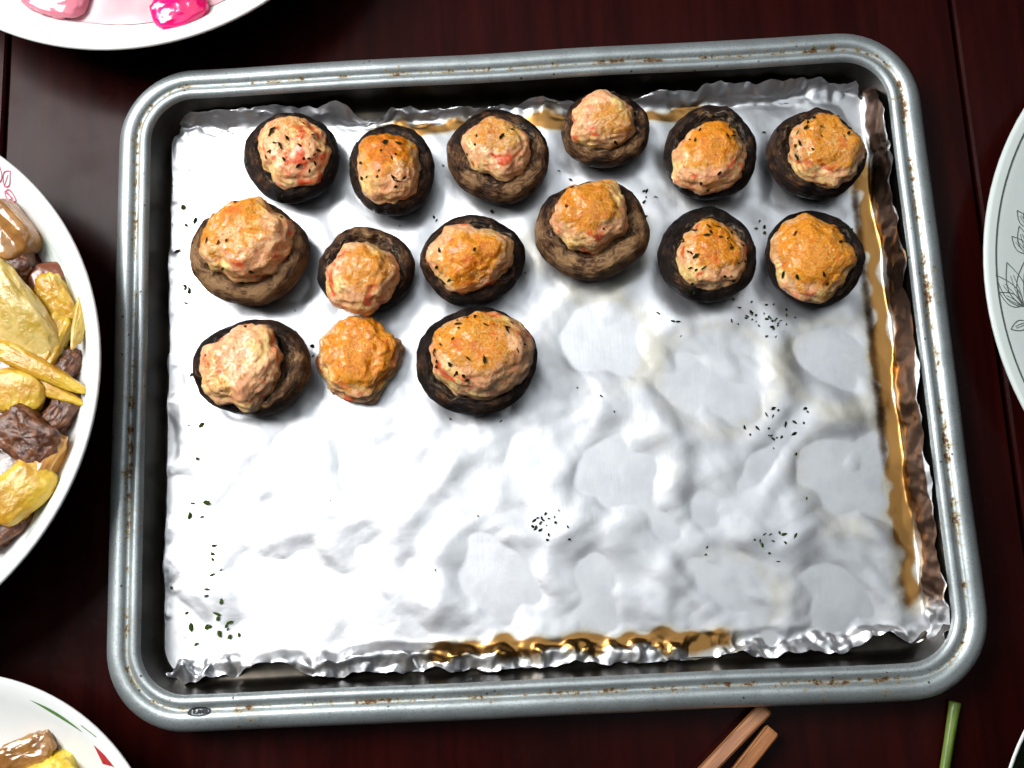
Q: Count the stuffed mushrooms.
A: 14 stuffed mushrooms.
